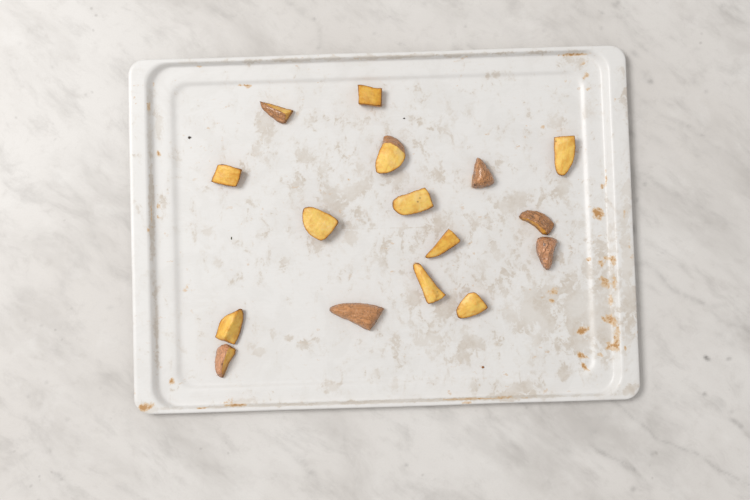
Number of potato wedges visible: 16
